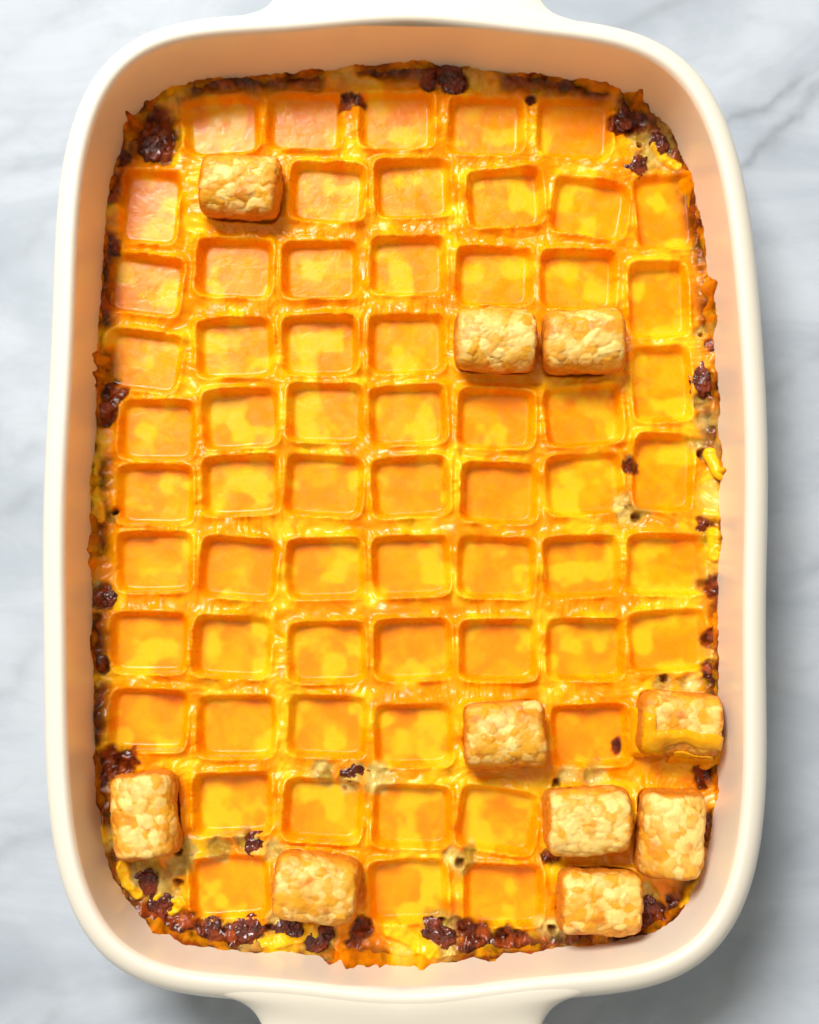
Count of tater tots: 10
